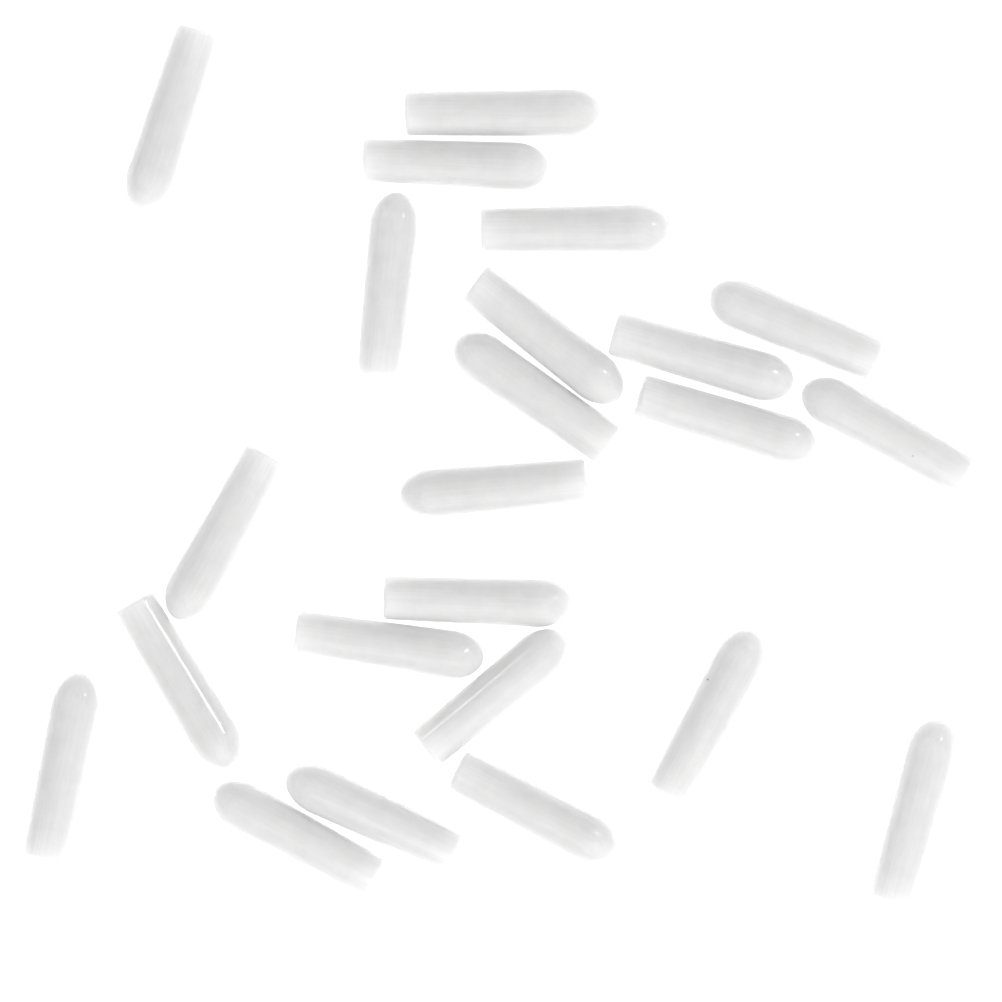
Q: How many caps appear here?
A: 23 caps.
